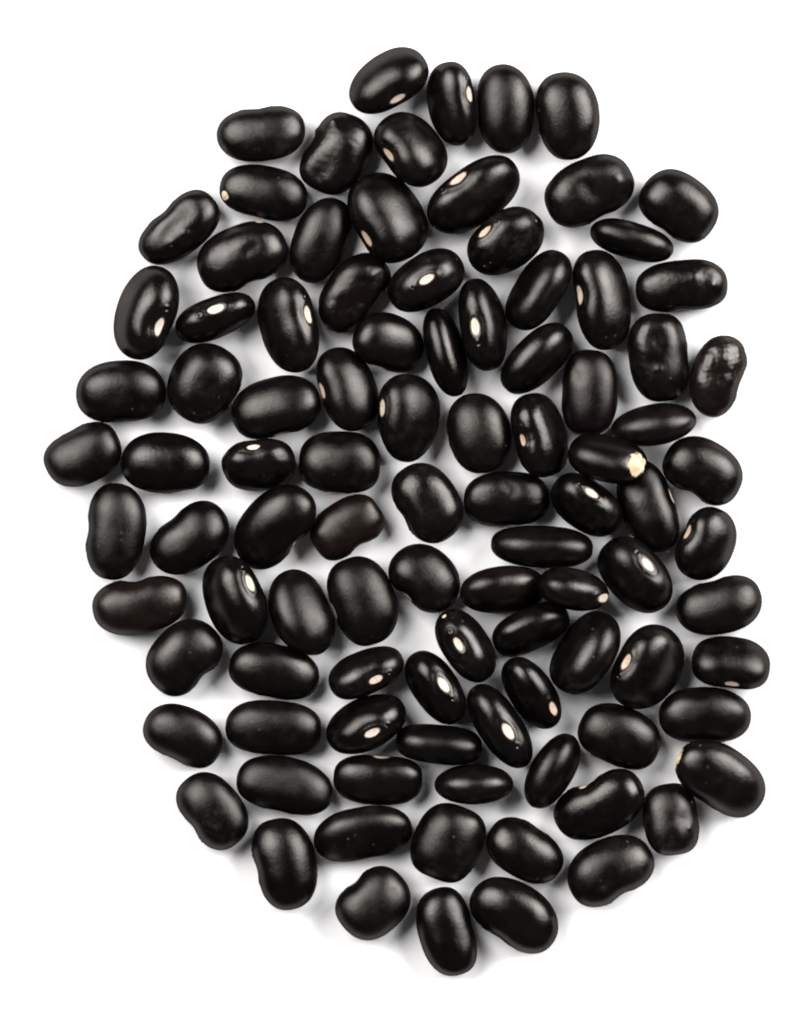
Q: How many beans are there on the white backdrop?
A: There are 98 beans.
